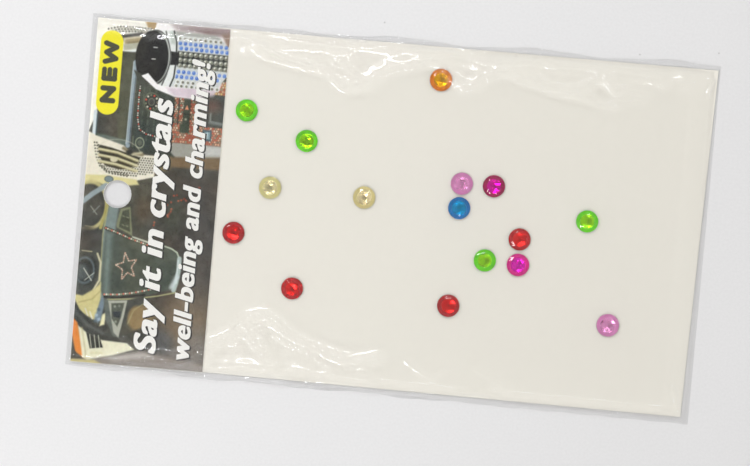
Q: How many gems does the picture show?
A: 16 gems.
